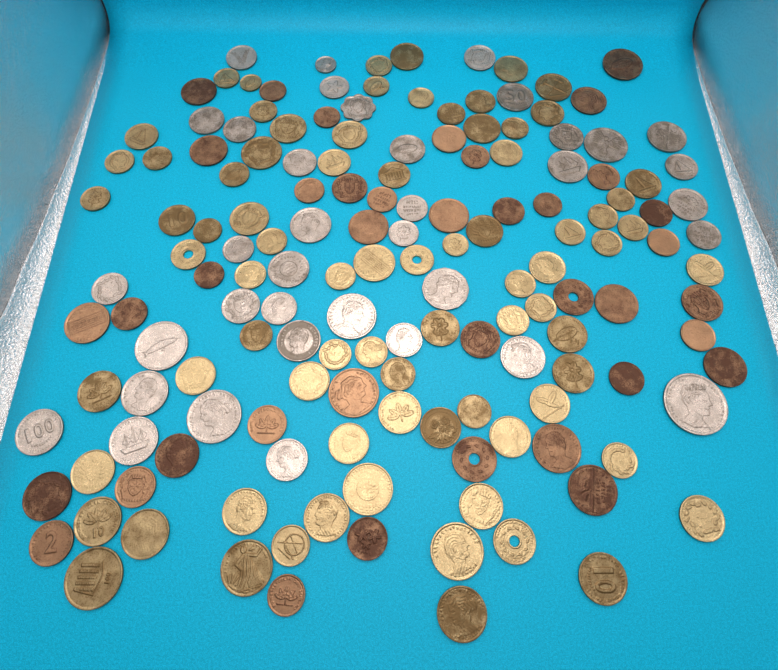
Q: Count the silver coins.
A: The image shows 37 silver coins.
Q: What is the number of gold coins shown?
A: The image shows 79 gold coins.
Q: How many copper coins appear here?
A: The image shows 39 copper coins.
